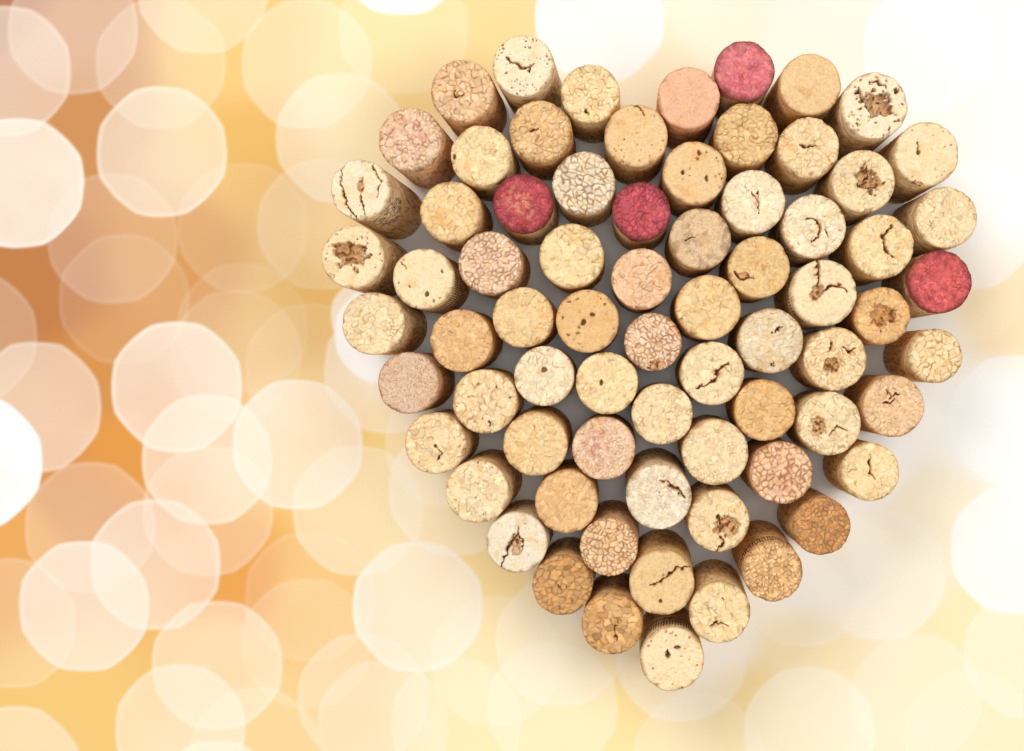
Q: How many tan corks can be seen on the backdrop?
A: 68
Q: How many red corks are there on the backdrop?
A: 4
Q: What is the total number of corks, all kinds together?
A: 72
